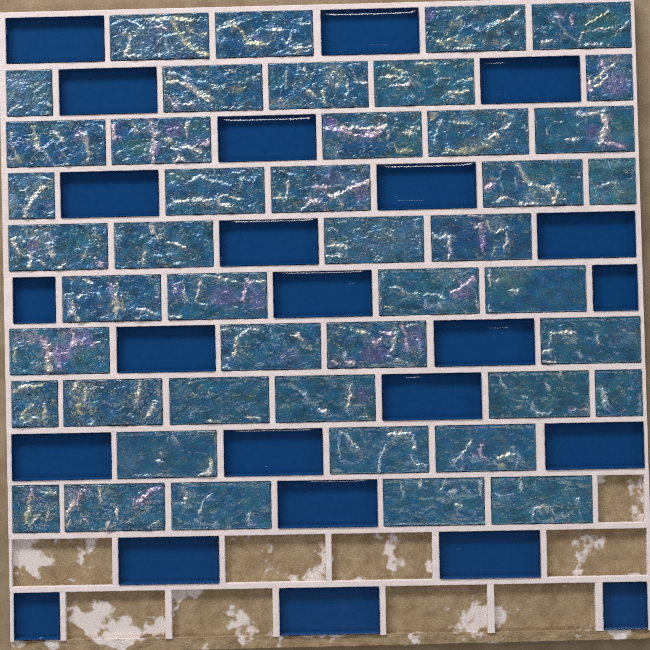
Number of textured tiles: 45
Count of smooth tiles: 24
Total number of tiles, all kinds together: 69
